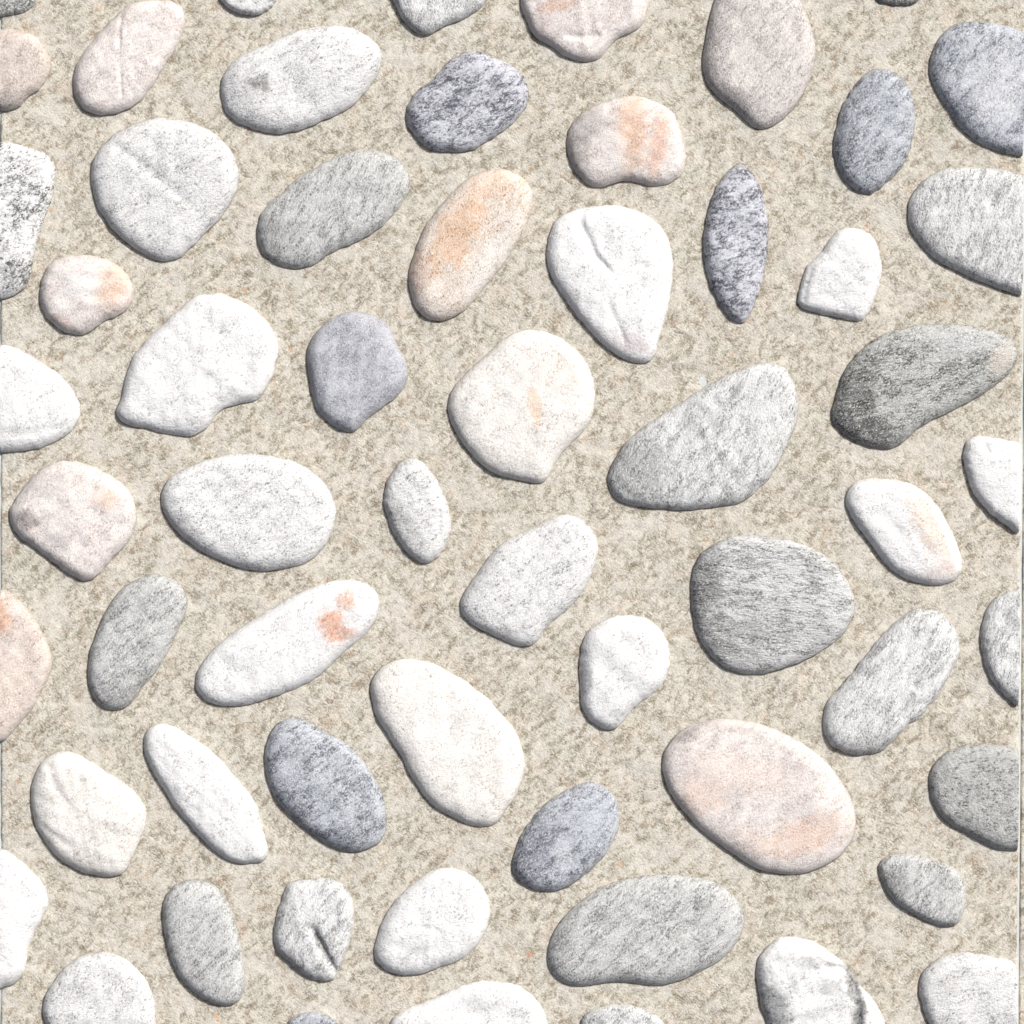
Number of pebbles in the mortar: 60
